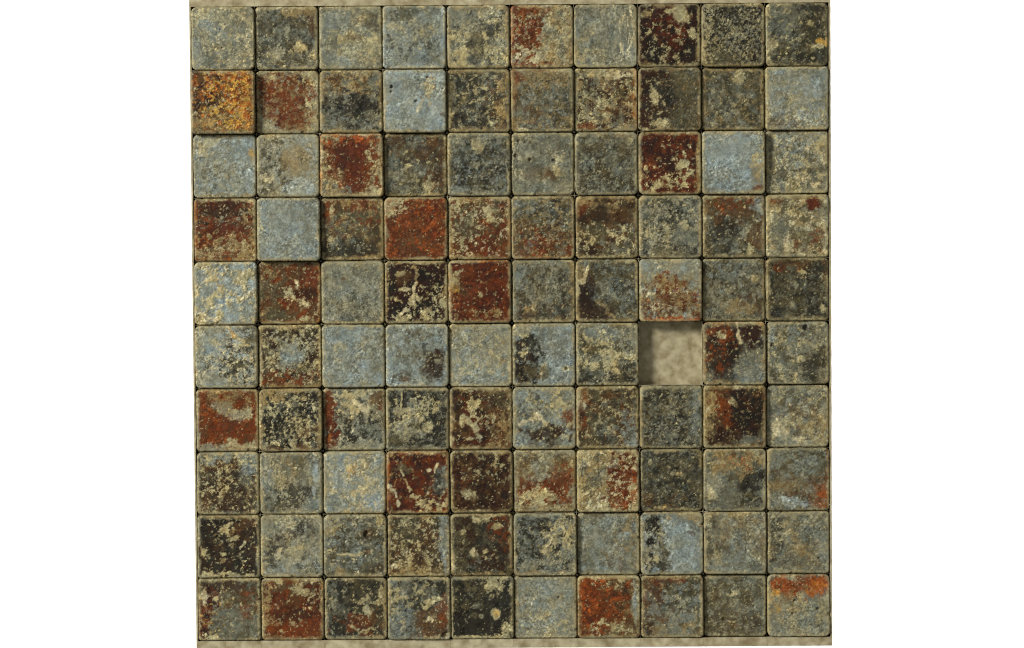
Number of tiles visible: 99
